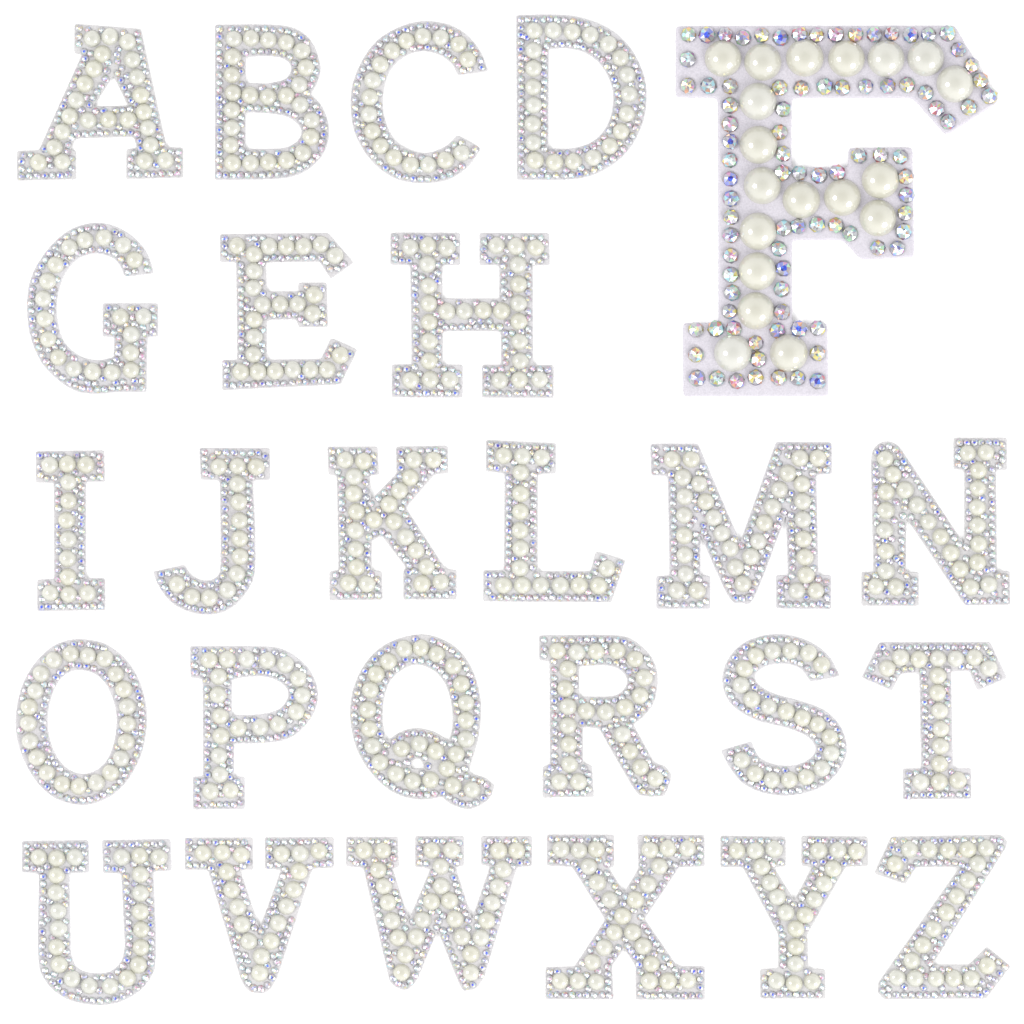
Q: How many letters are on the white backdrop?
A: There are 26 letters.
